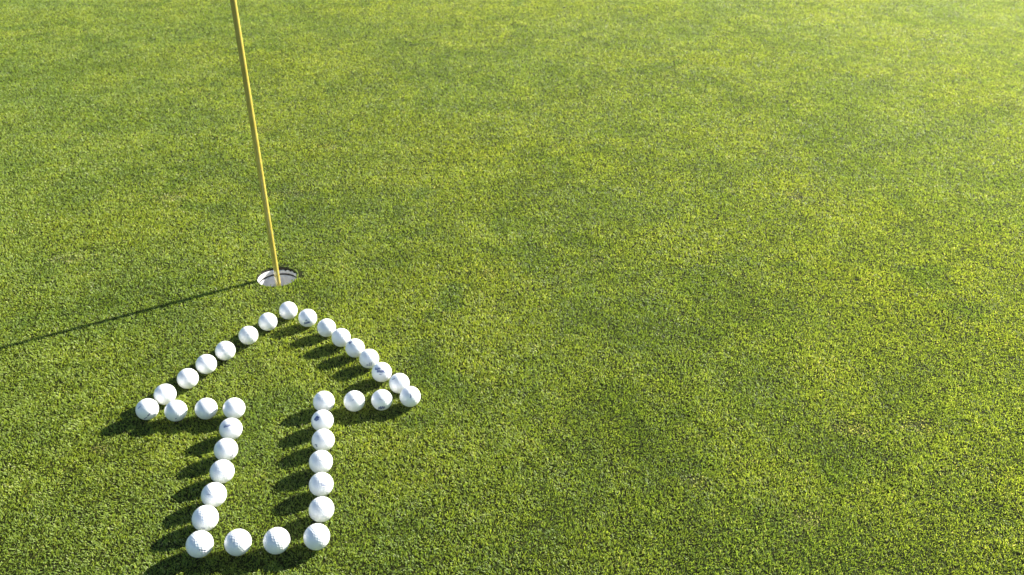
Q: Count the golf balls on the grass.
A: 36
